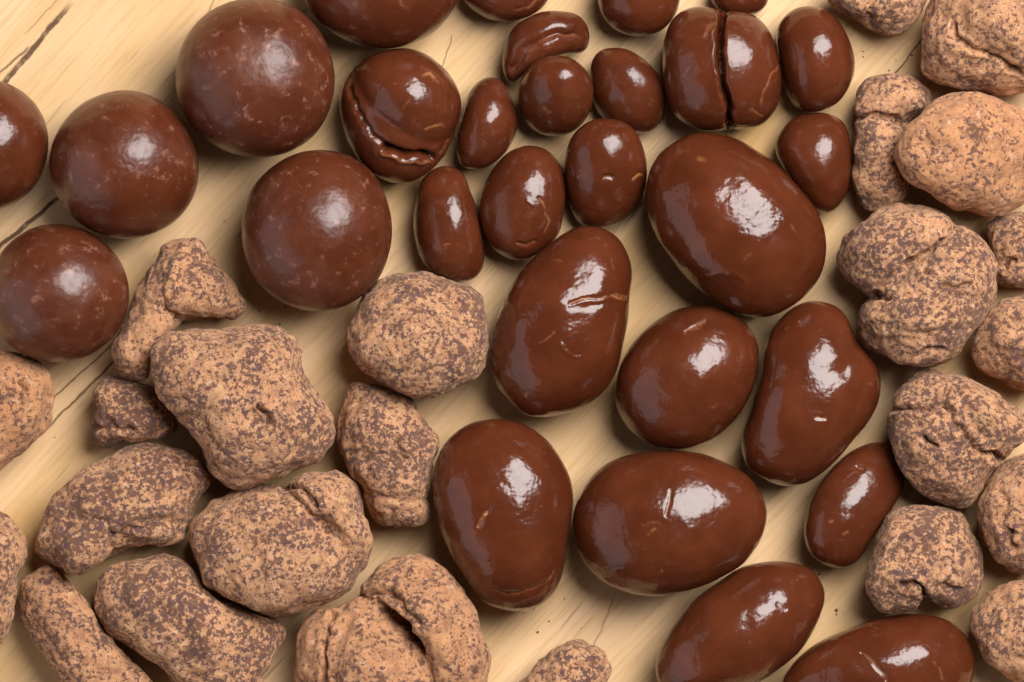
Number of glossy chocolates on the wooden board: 29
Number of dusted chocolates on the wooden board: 24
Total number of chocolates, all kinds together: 53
